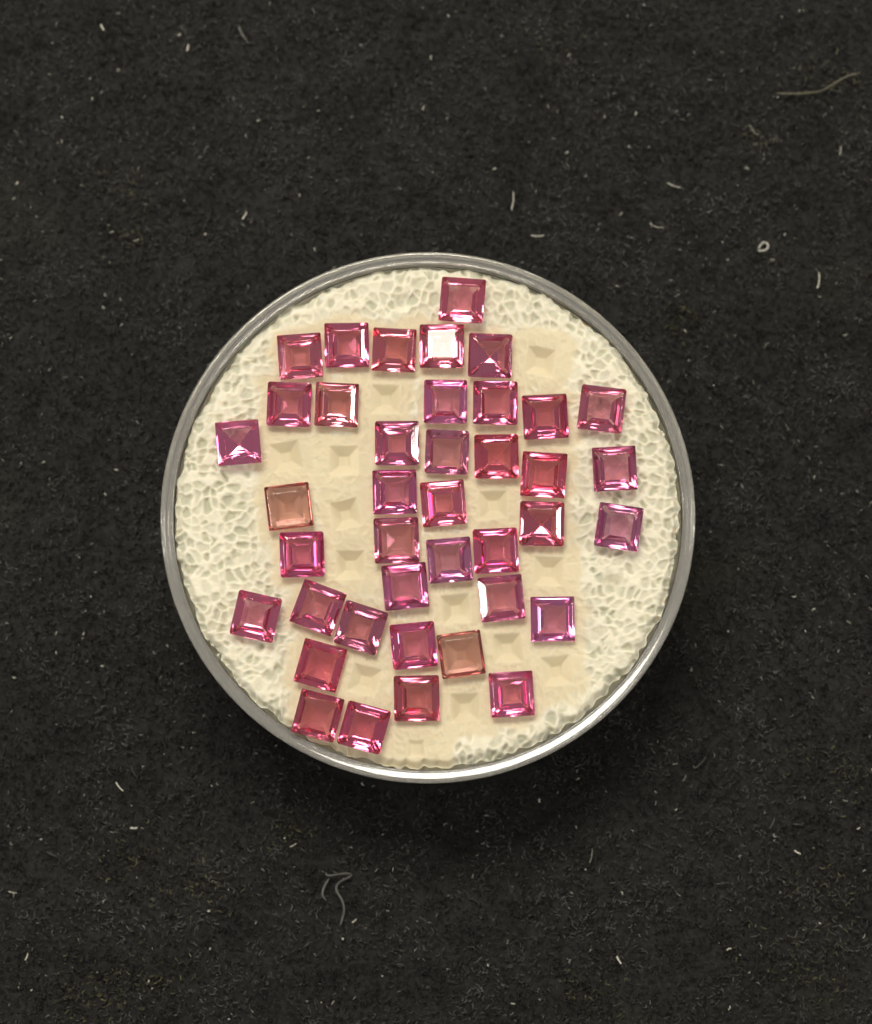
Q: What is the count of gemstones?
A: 40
